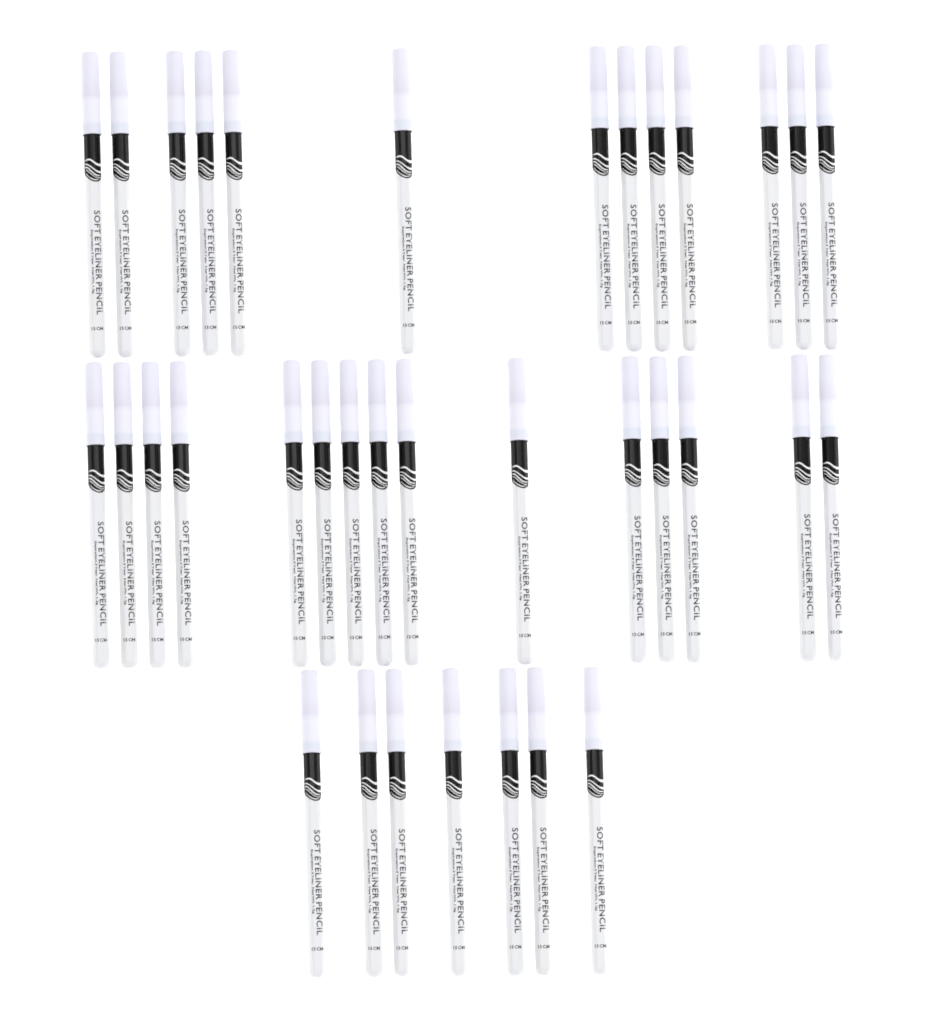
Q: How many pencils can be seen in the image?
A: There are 35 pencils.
